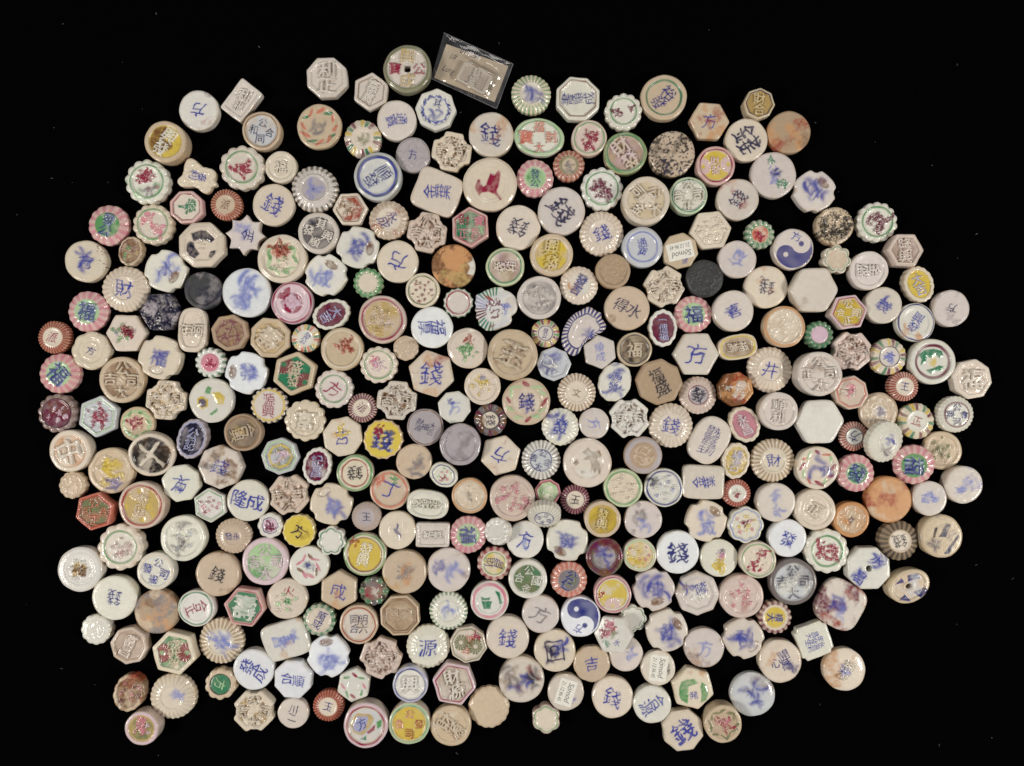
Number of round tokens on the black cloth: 144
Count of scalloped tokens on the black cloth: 96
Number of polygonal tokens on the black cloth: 53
